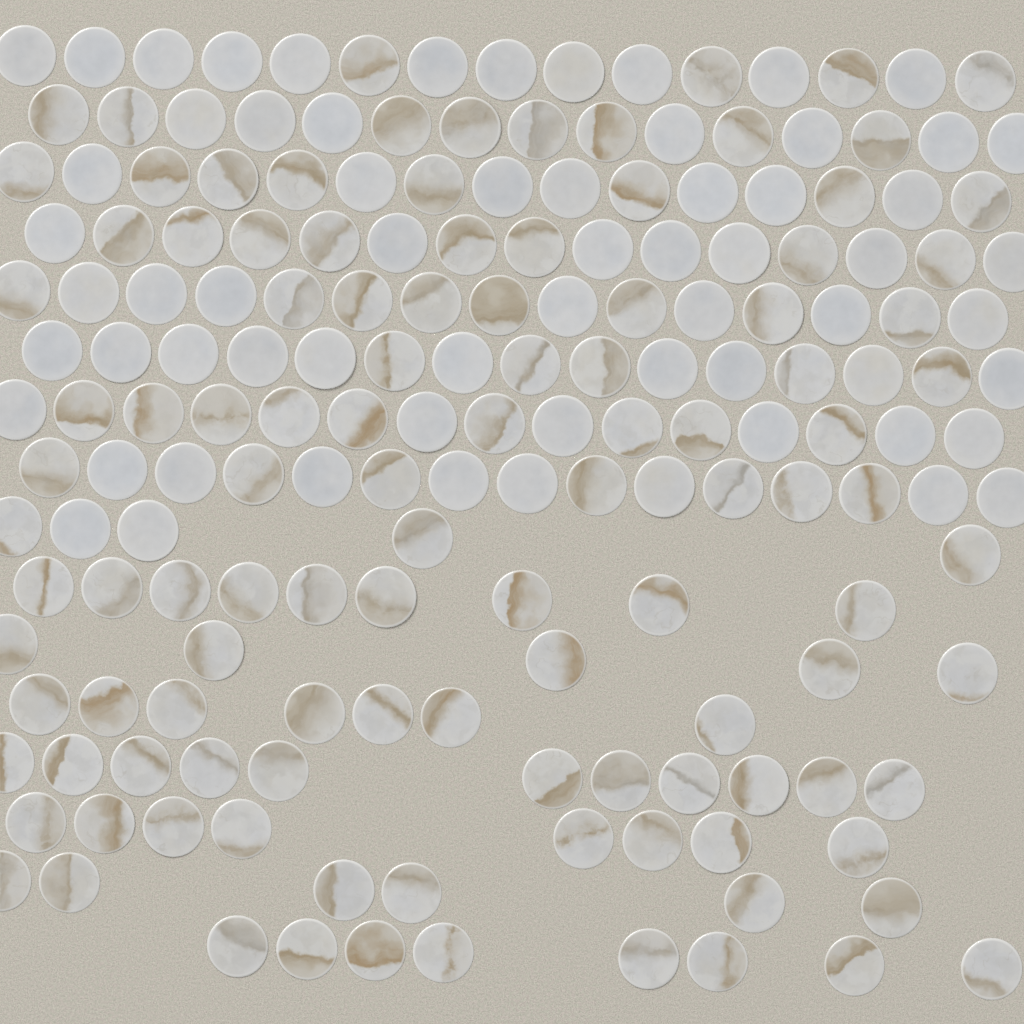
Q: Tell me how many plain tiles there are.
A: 65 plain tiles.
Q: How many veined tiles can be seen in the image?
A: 114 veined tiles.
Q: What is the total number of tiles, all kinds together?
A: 179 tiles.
